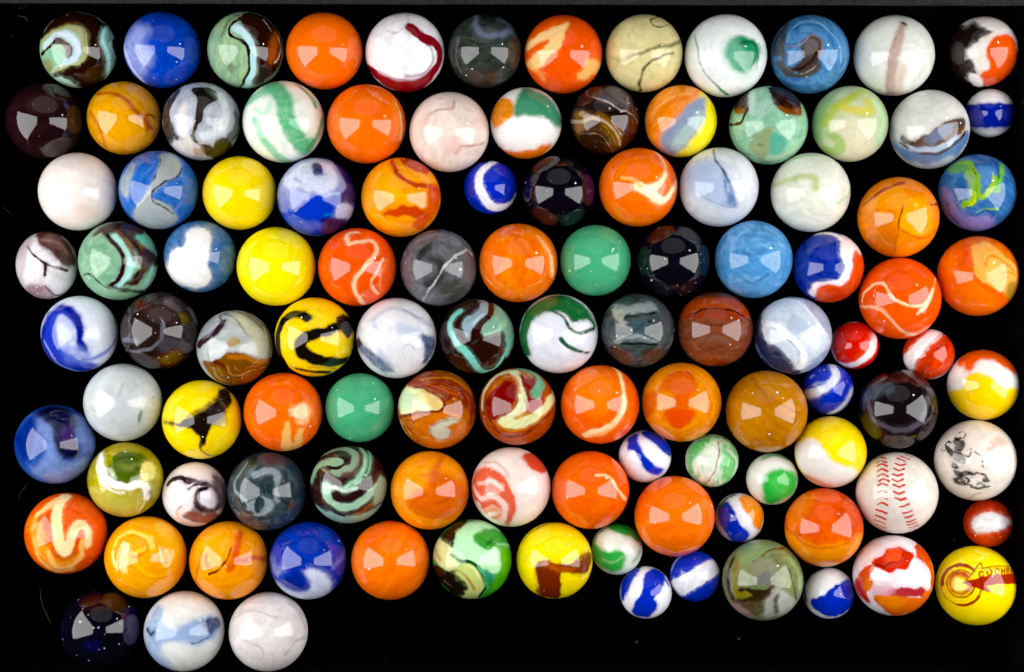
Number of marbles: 109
